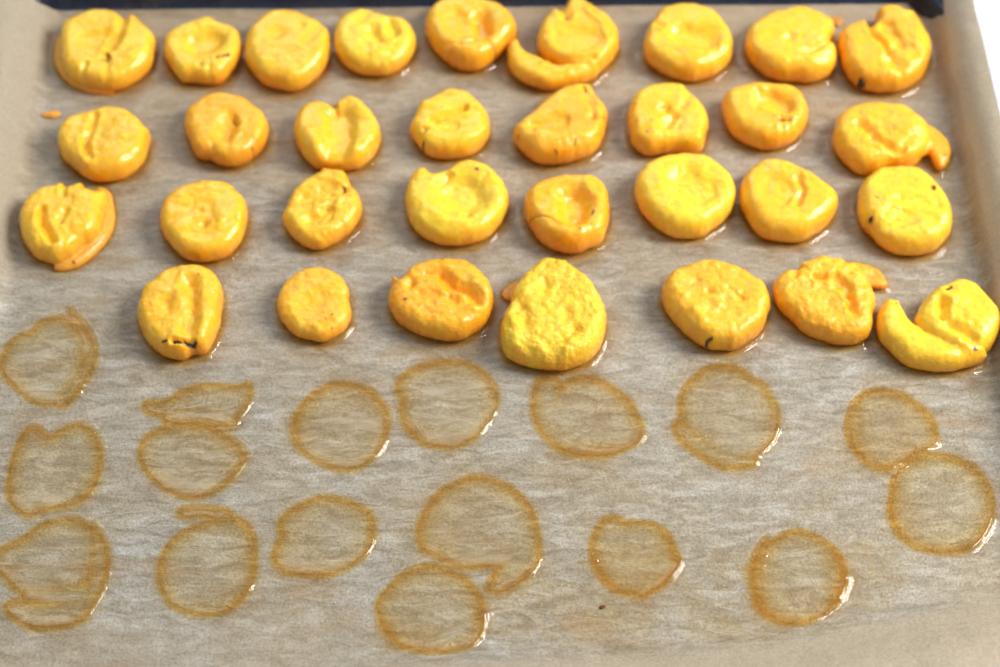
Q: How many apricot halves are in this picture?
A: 32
